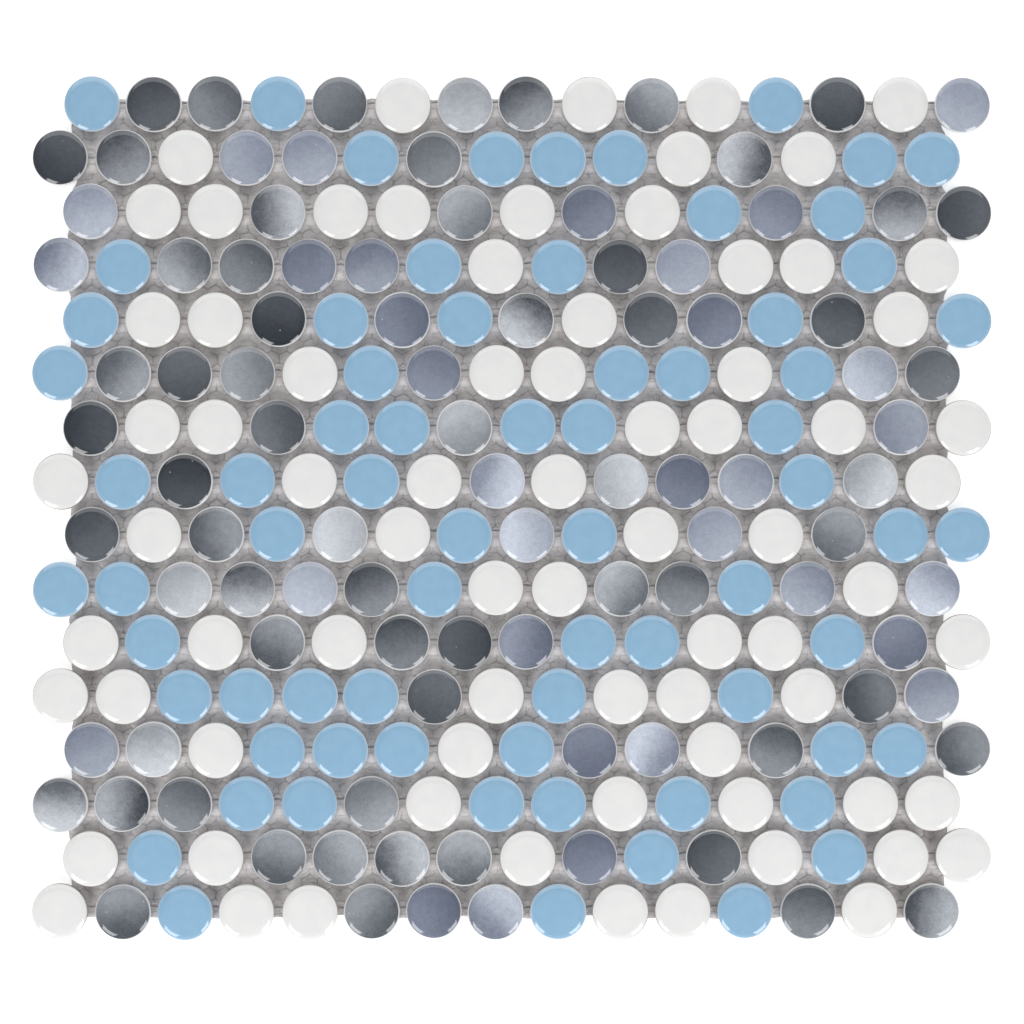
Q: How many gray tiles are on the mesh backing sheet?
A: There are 94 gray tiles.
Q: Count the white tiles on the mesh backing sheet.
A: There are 75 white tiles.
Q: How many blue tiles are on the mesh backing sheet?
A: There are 71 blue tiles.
